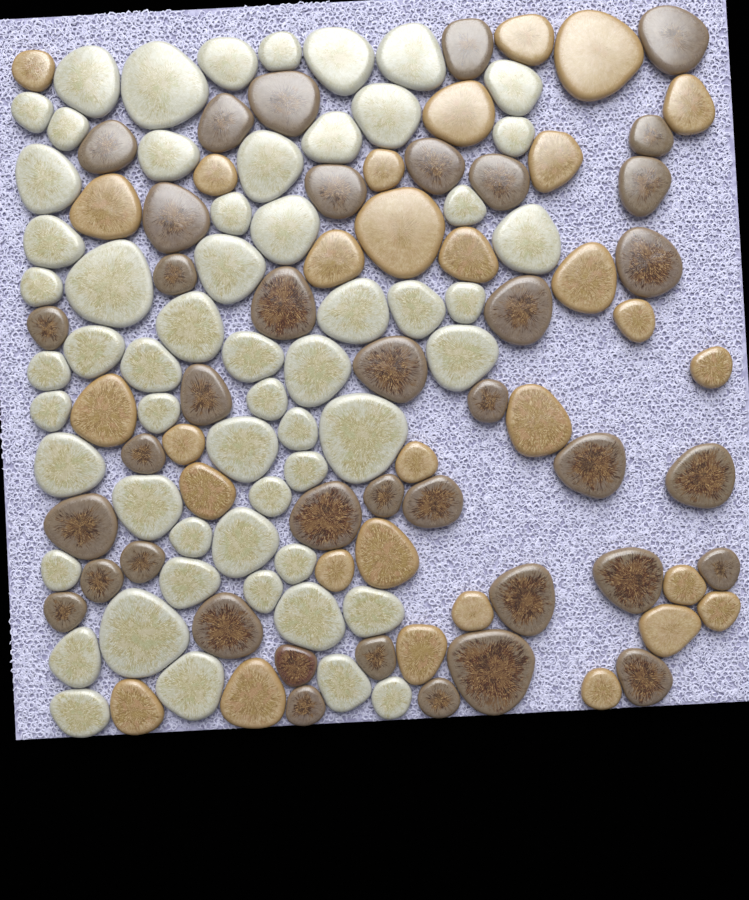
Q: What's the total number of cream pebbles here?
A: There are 57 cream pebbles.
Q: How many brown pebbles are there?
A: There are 39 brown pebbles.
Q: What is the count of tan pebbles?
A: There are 30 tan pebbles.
